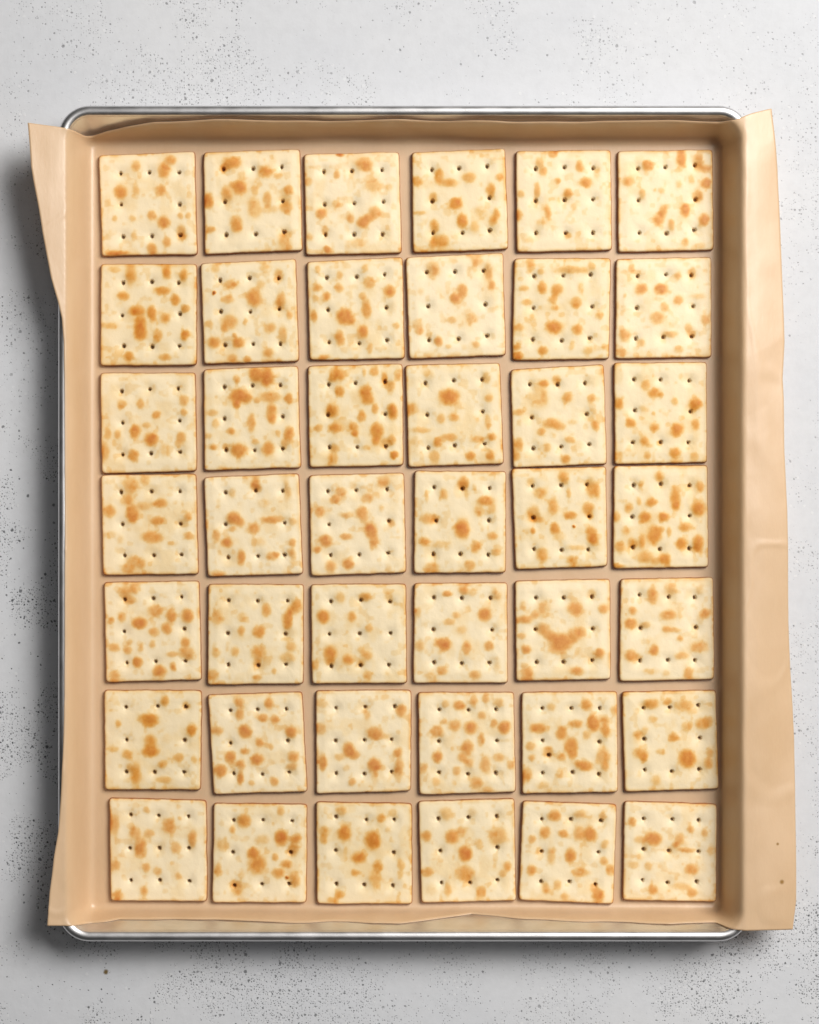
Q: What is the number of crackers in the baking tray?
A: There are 42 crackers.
